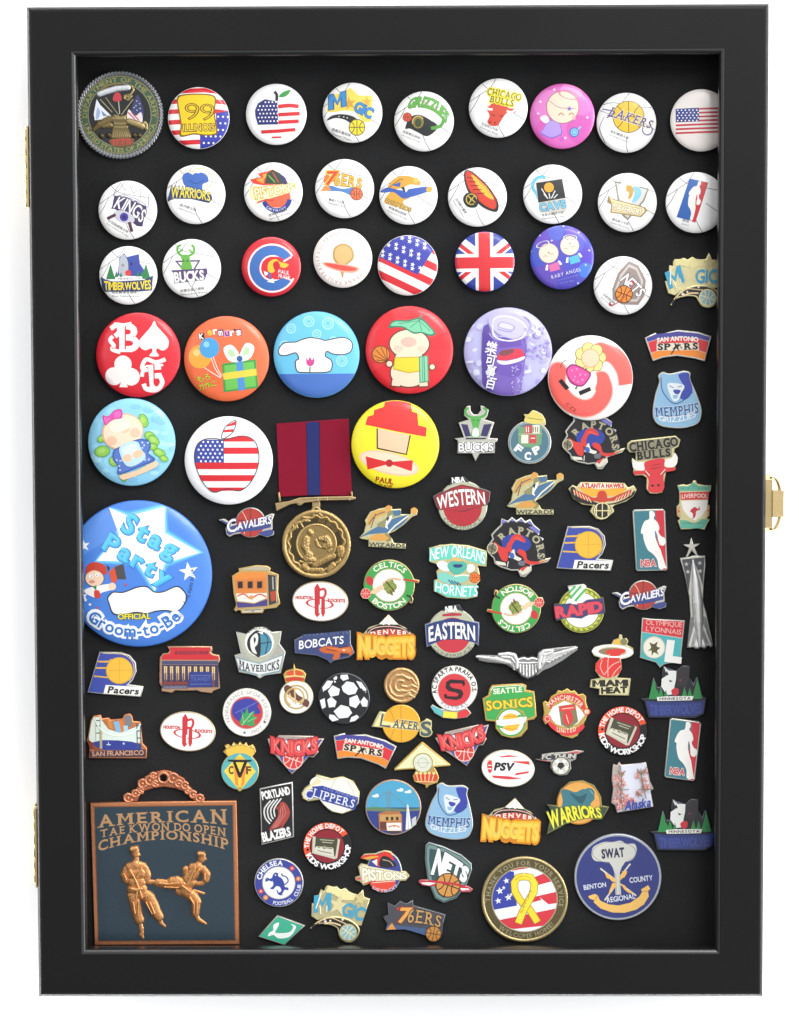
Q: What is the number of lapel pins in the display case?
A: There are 68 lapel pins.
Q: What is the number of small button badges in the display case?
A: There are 25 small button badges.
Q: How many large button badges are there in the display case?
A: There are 10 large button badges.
